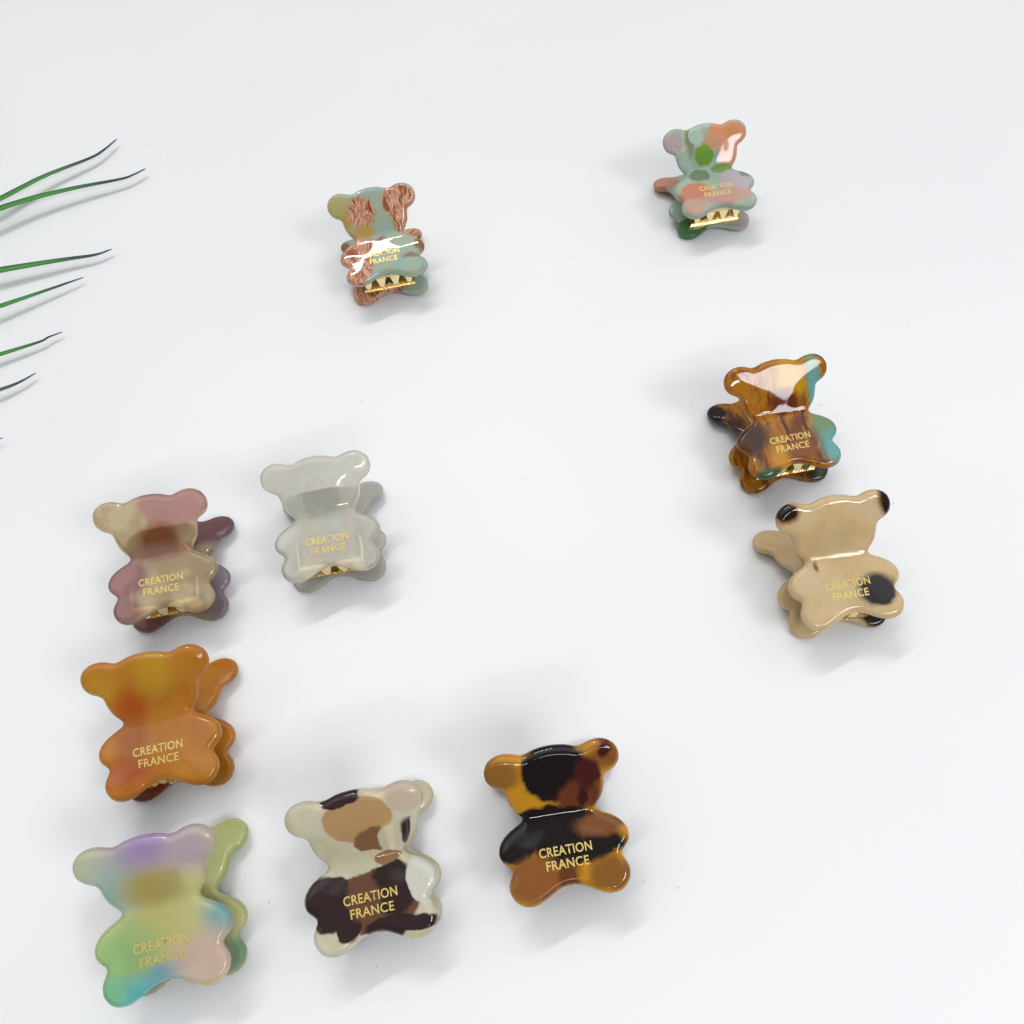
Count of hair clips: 10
